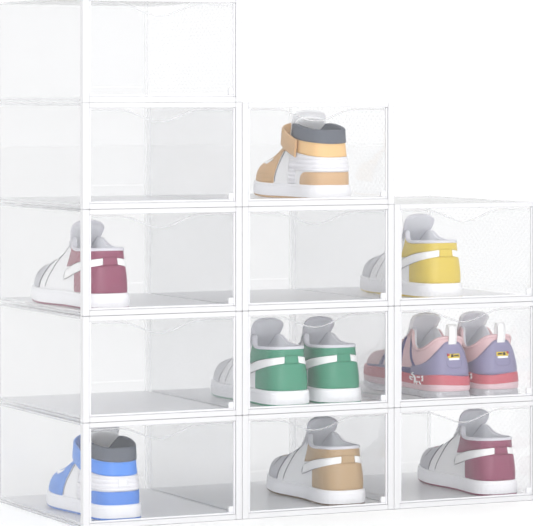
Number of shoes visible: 10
